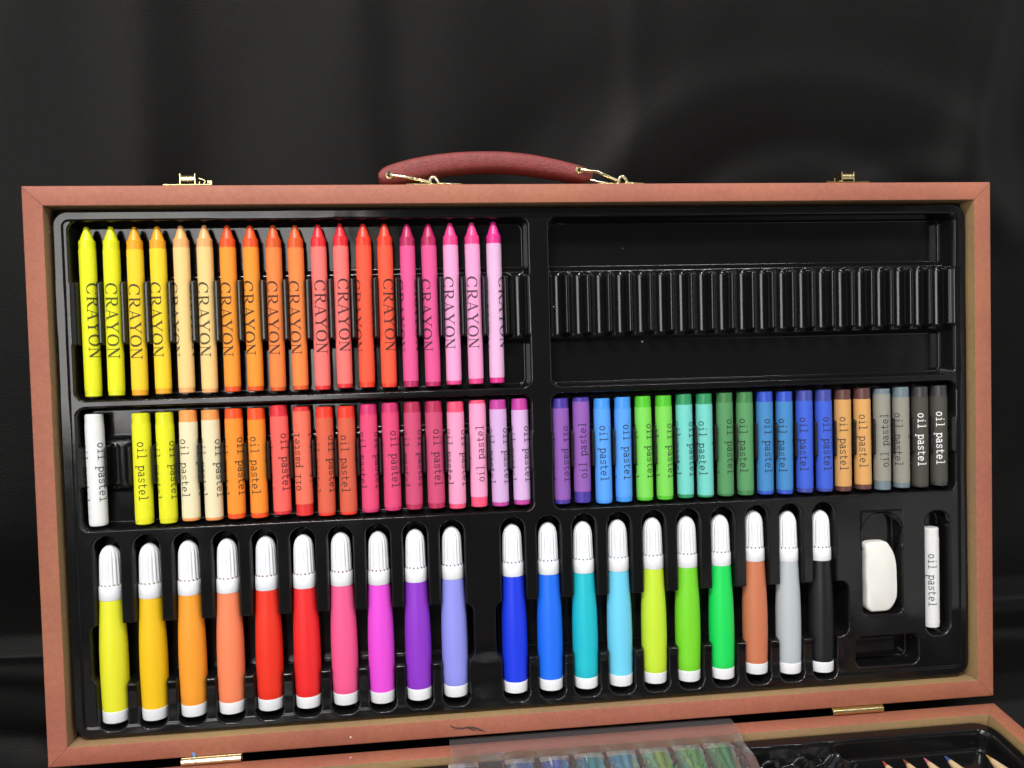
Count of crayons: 19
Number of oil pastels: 40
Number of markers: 20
